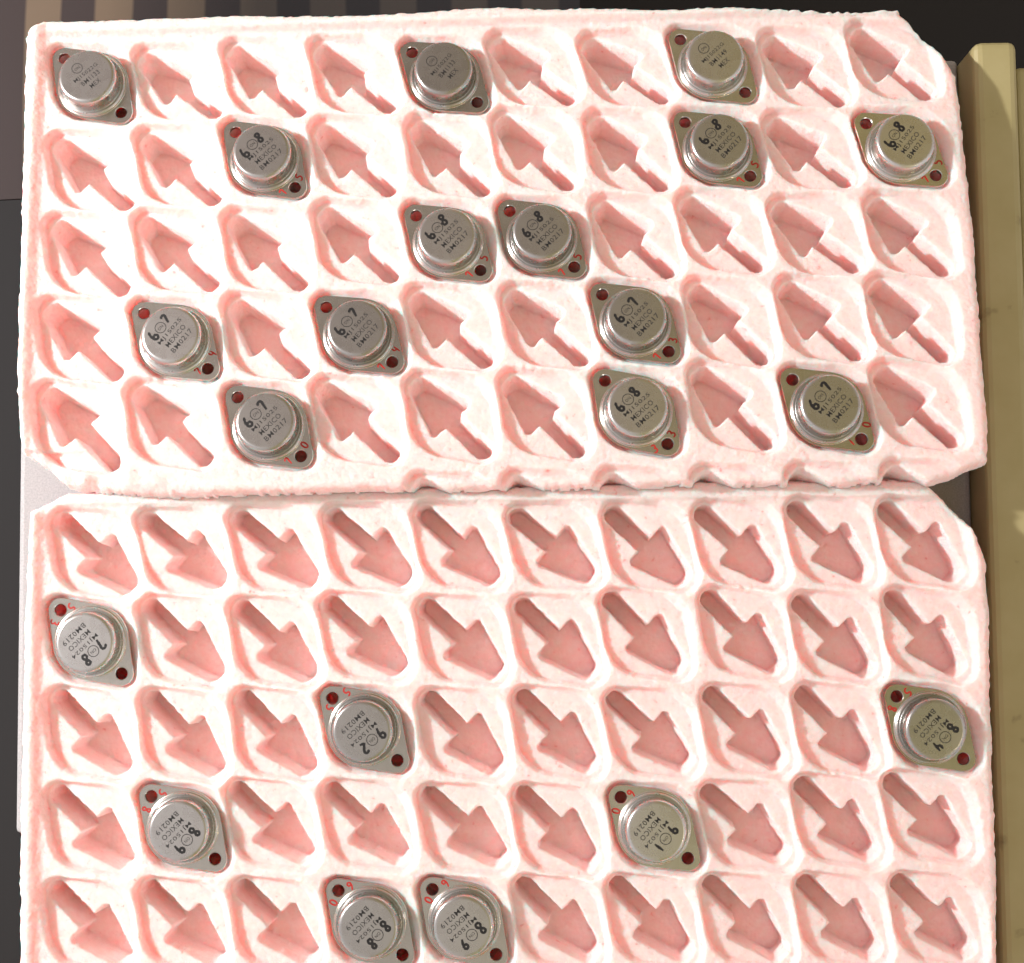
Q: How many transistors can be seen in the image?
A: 21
